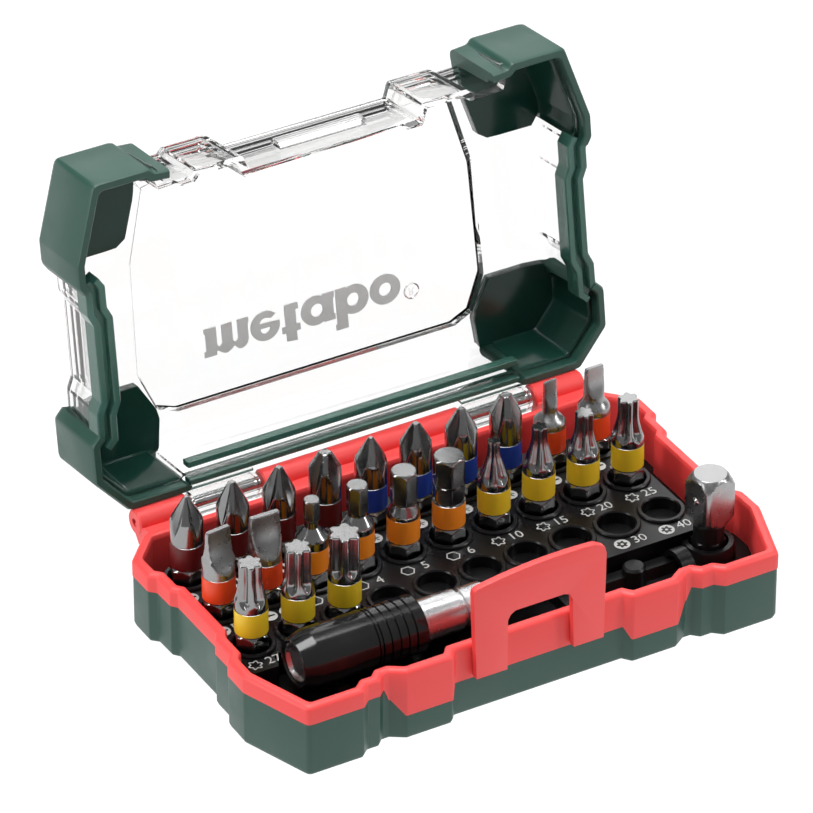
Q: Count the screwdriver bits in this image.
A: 23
